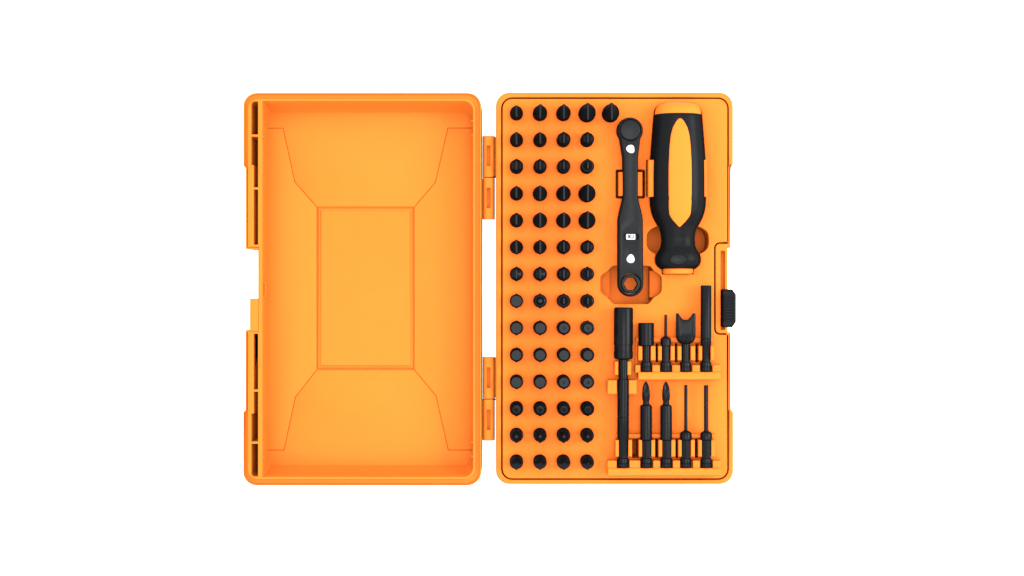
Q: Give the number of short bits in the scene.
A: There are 57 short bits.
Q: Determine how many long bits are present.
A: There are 9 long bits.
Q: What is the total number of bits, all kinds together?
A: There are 66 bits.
